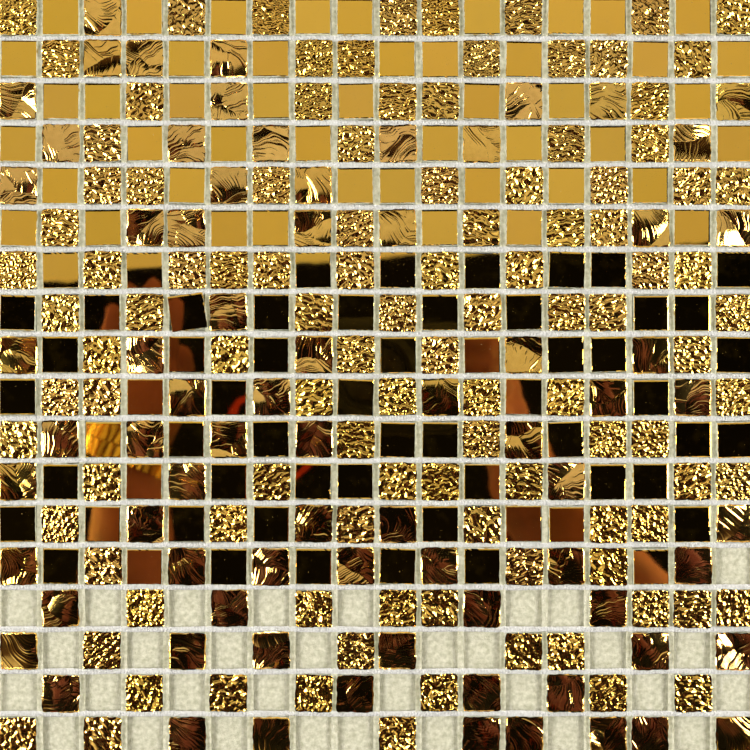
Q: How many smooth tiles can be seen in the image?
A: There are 109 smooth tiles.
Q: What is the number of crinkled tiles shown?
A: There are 108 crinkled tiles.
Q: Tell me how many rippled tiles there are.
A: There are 75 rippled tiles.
